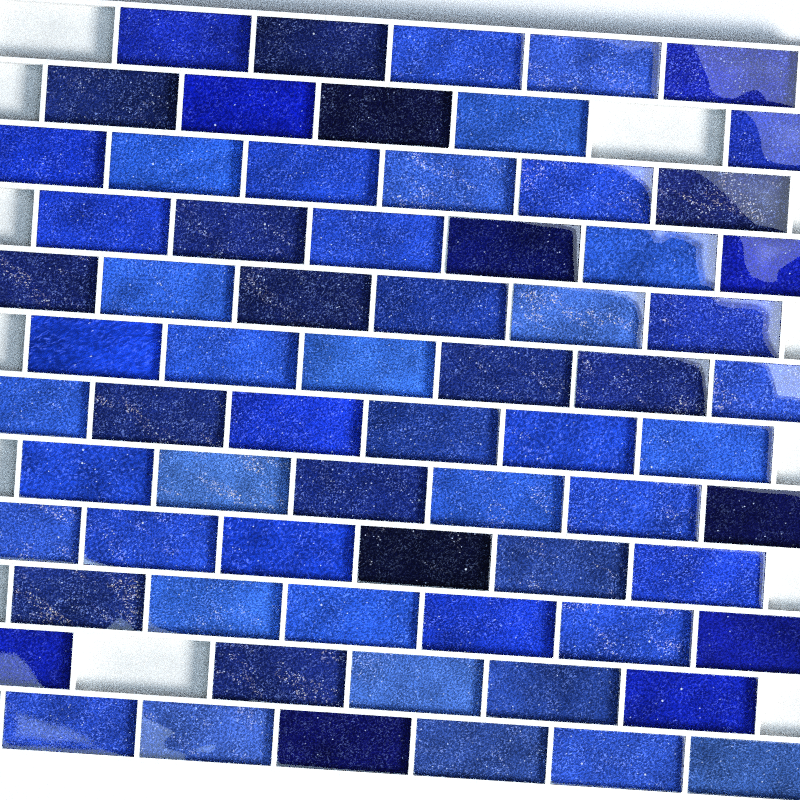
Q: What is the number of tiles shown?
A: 69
